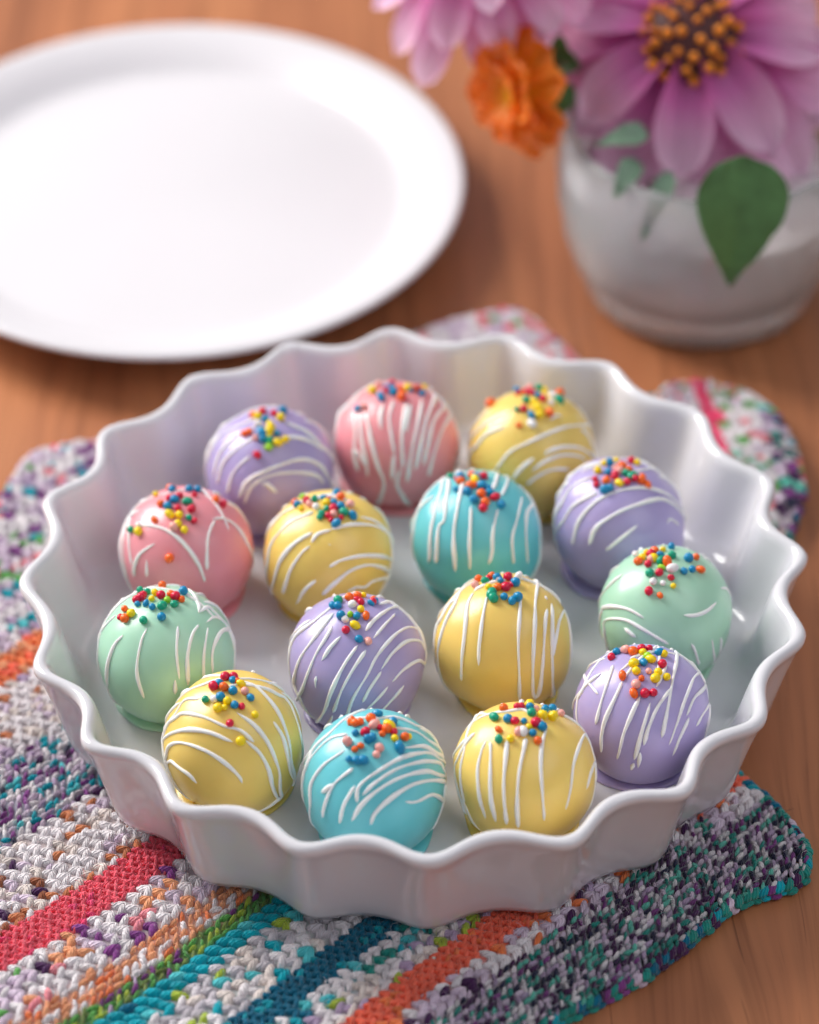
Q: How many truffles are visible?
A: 15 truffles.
